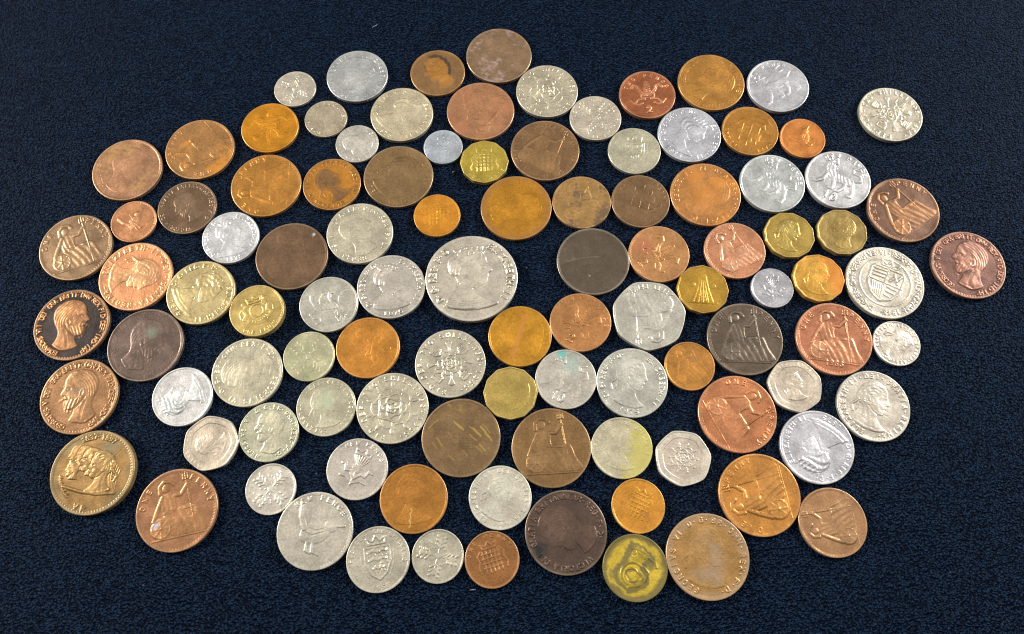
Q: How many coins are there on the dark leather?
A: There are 103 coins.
